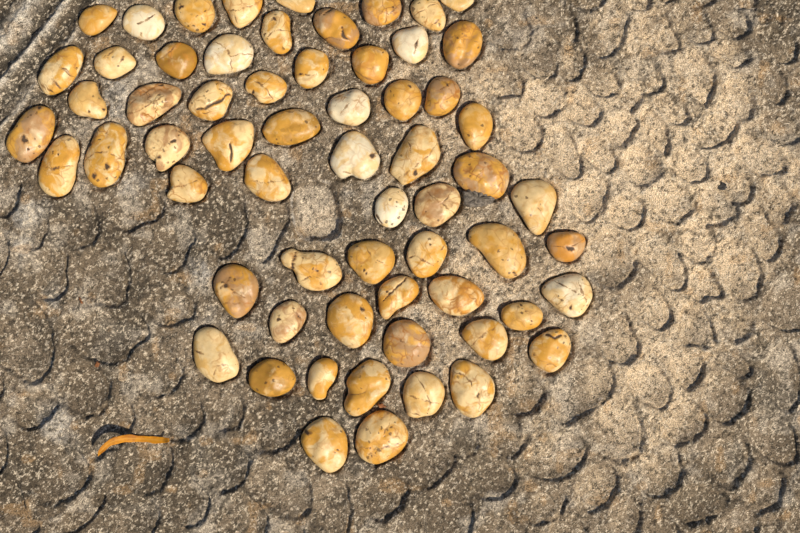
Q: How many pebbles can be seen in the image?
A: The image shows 63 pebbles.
